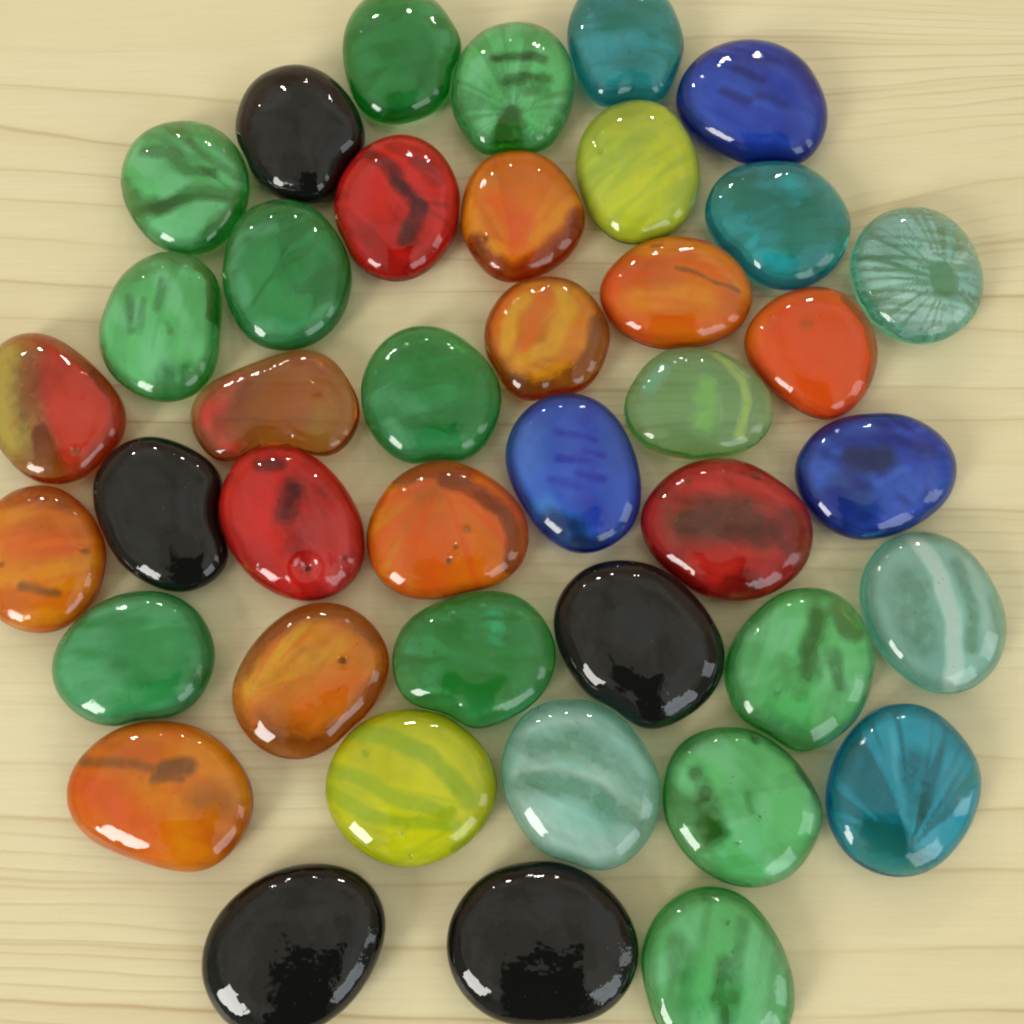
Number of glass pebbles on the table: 41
